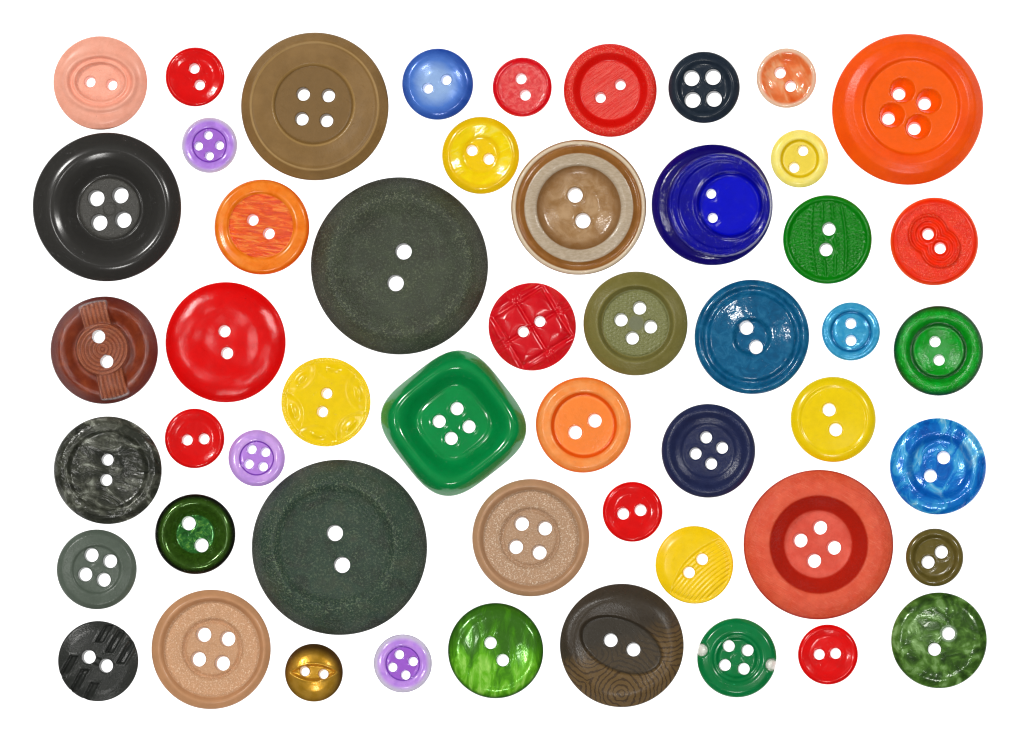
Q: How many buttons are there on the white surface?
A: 52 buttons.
